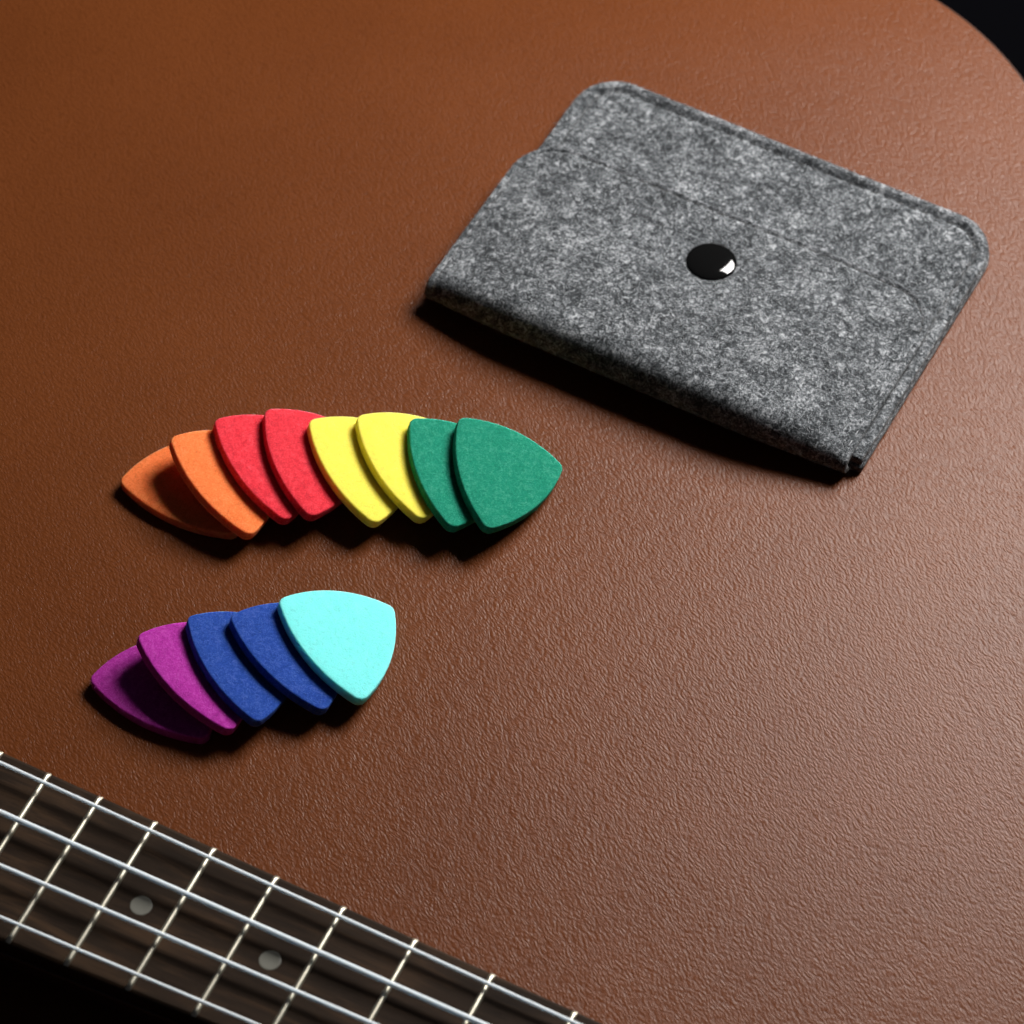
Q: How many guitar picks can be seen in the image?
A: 13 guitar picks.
